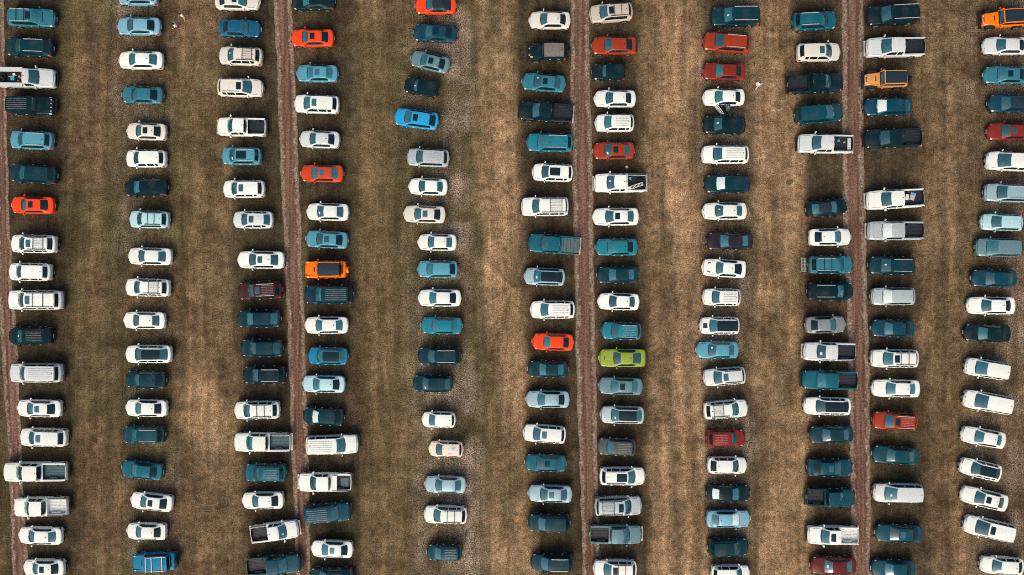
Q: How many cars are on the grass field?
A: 185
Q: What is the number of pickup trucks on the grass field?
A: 22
